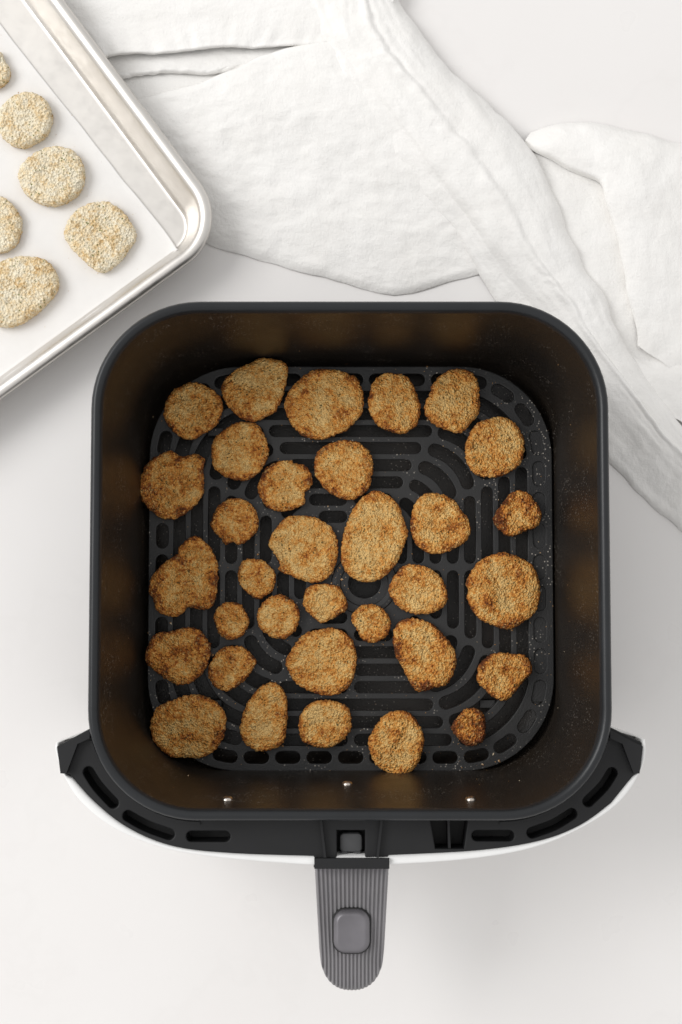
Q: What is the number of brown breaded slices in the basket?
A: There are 33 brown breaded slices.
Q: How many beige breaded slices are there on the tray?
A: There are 6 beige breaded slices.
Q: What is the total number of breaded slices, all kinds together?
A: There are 39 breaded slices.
